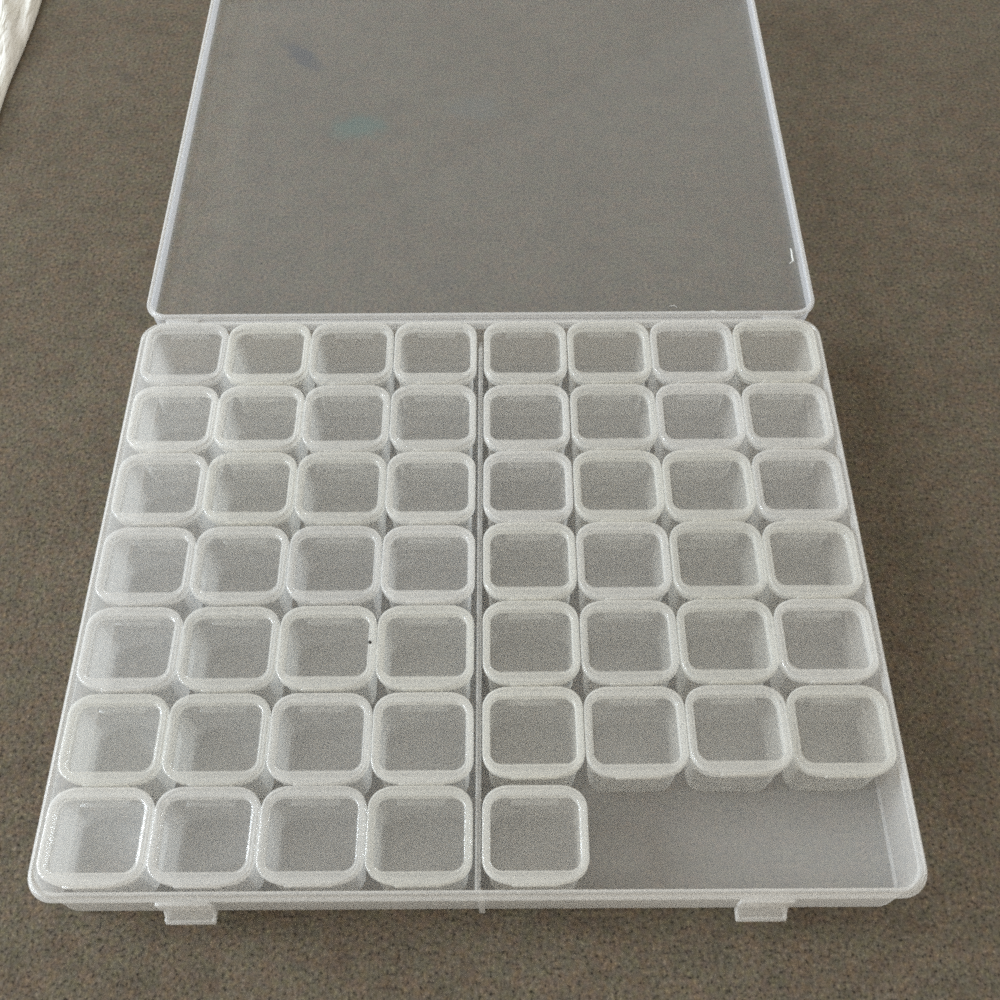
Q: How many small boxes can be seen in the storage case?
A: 53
